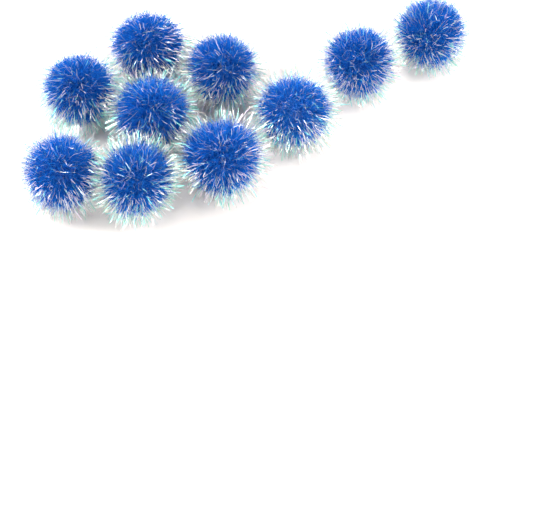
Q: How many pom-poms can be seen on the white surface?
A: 10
